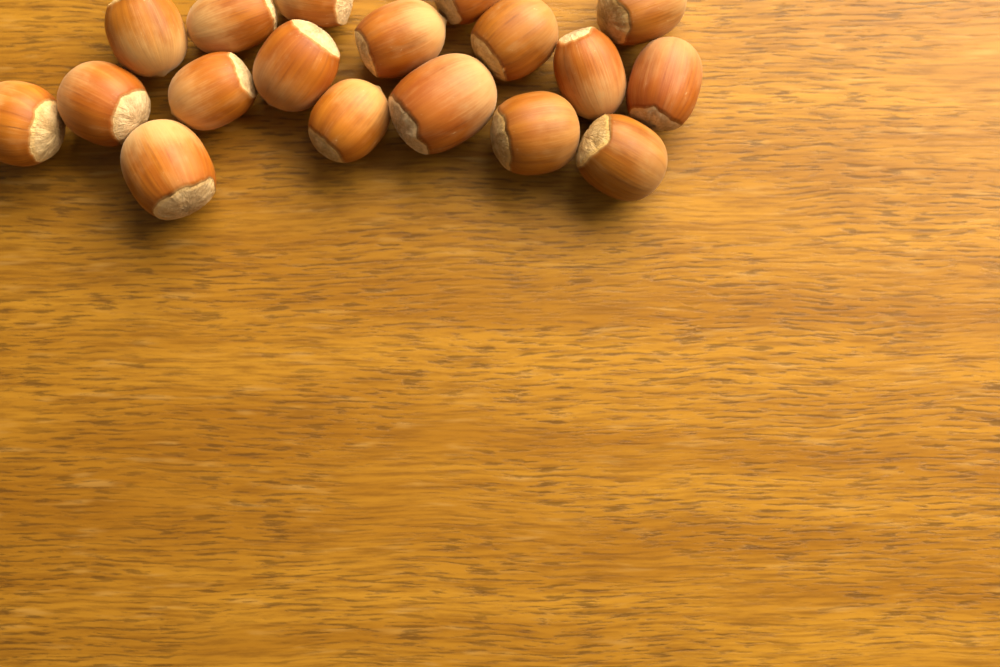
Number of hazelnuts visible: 18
